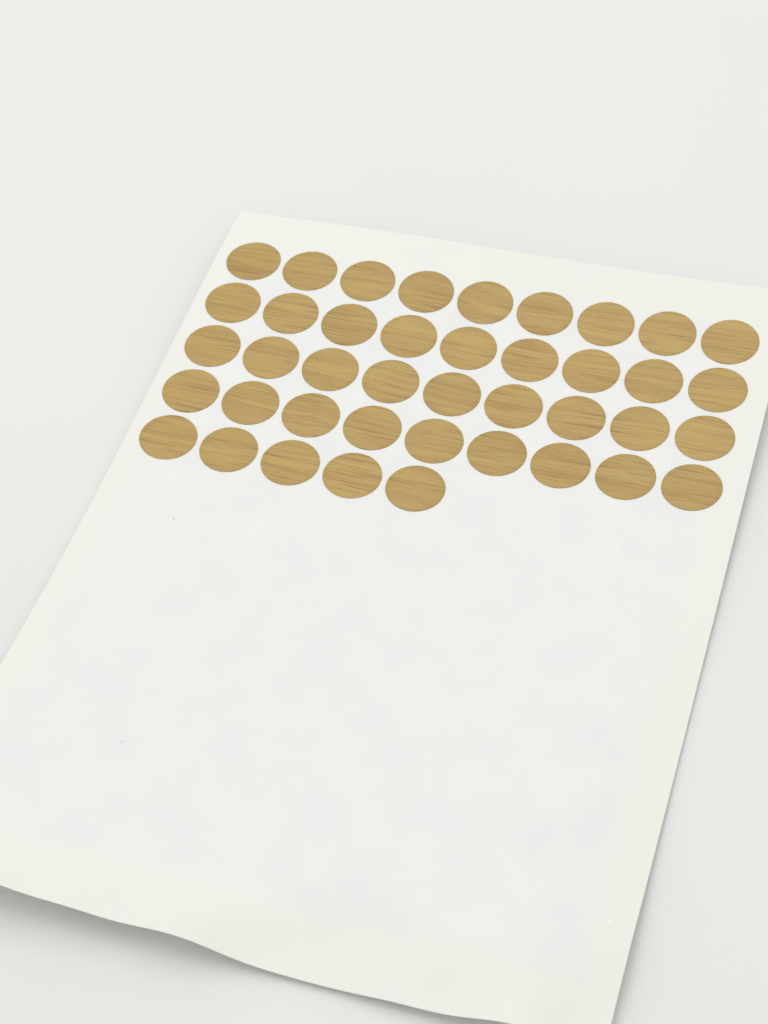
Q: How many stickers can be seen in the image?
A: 41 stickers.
